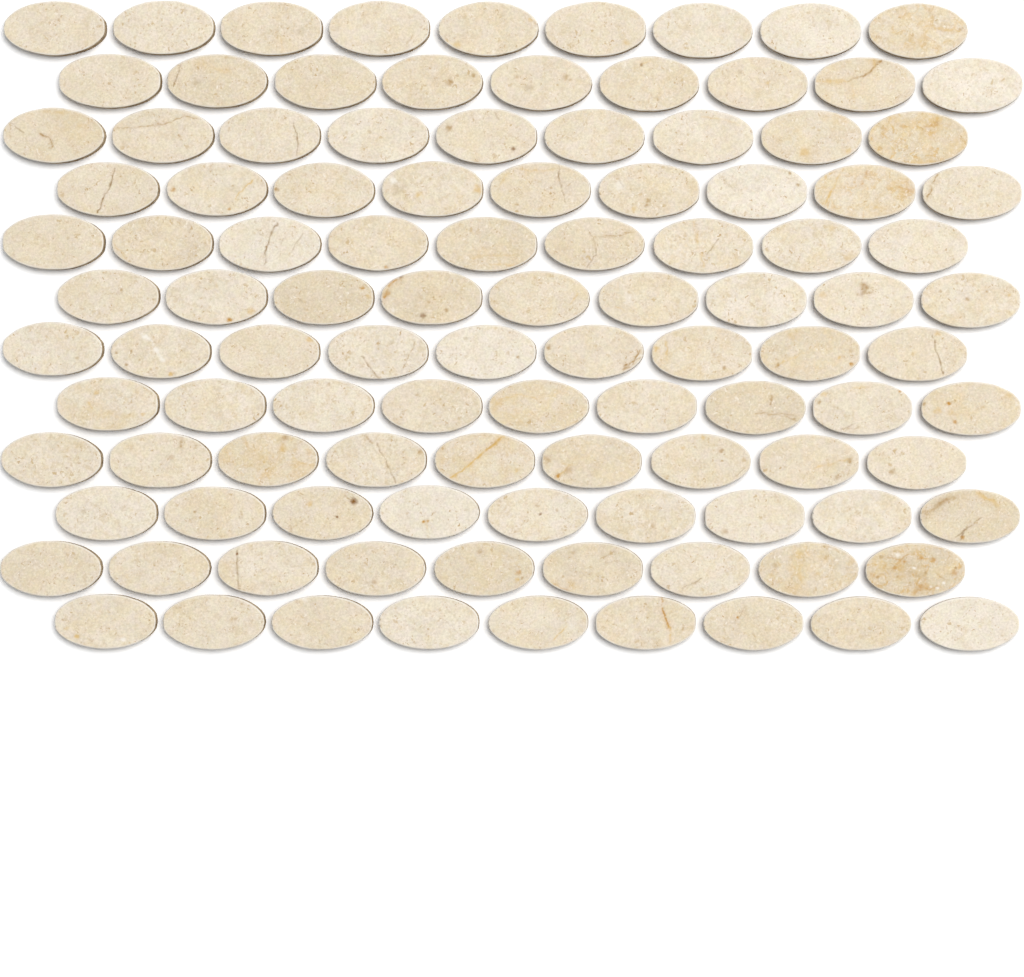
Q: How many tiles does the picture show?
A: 108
